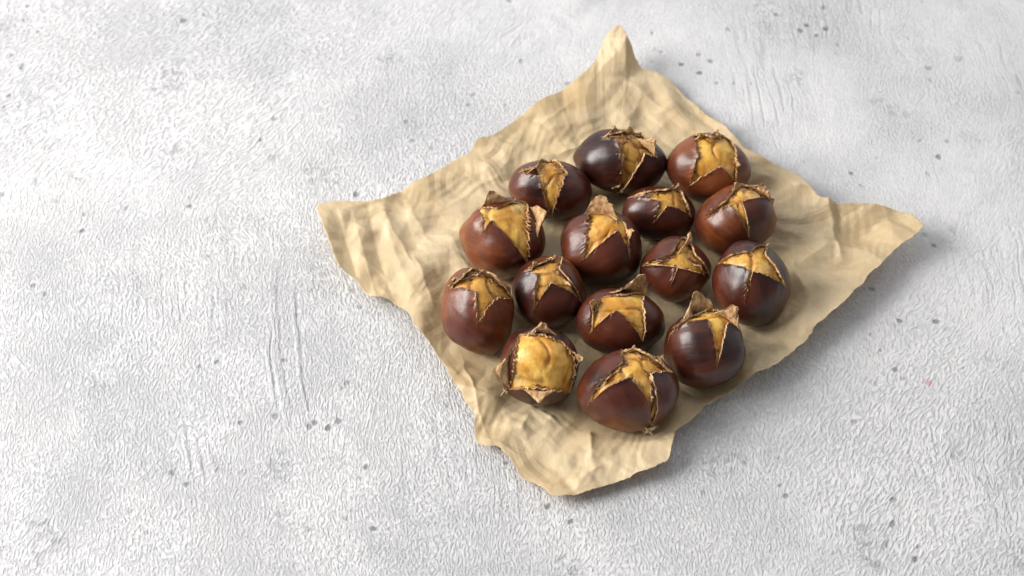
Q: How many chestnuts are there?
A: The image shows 15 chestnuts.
